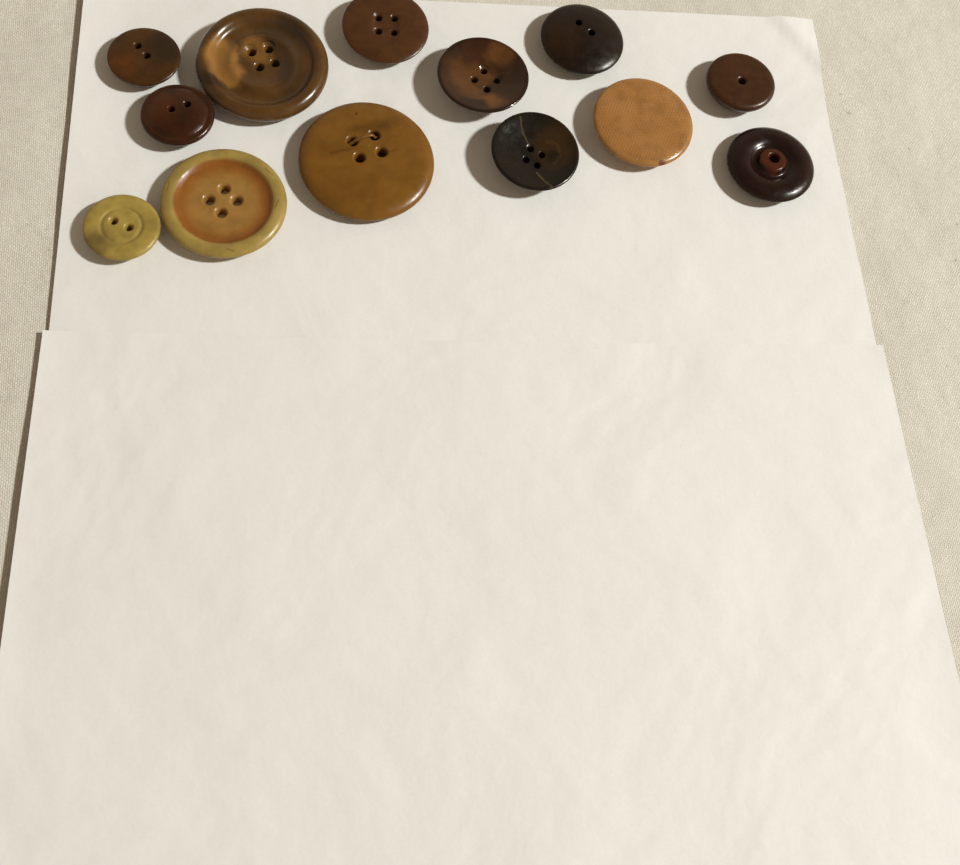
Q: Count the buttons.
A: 13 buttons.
